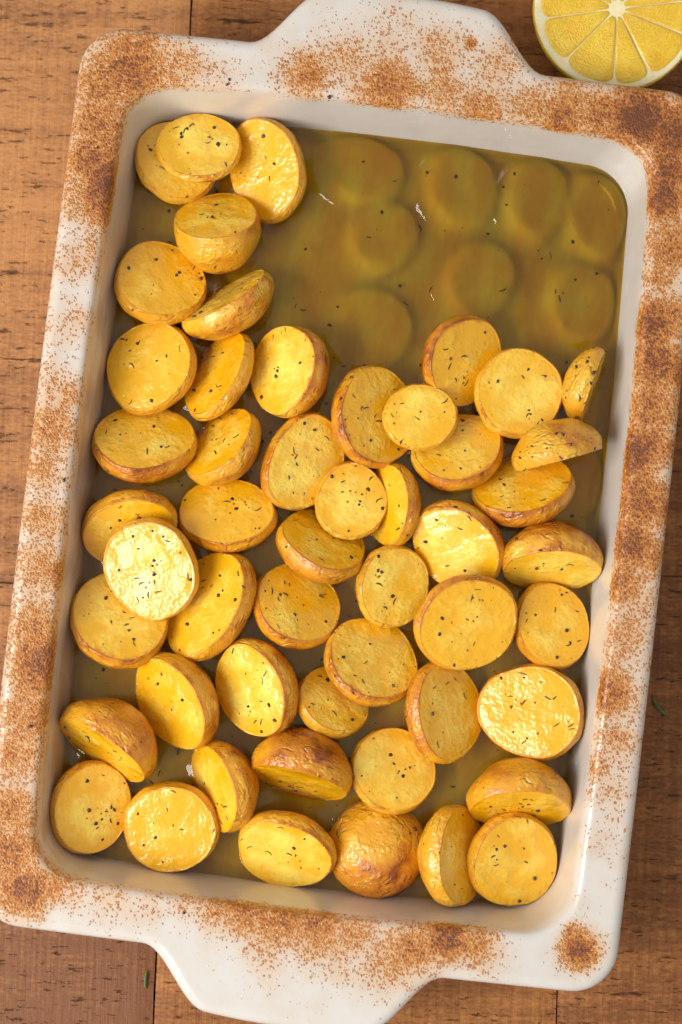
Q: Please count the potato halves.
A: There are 51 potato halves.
